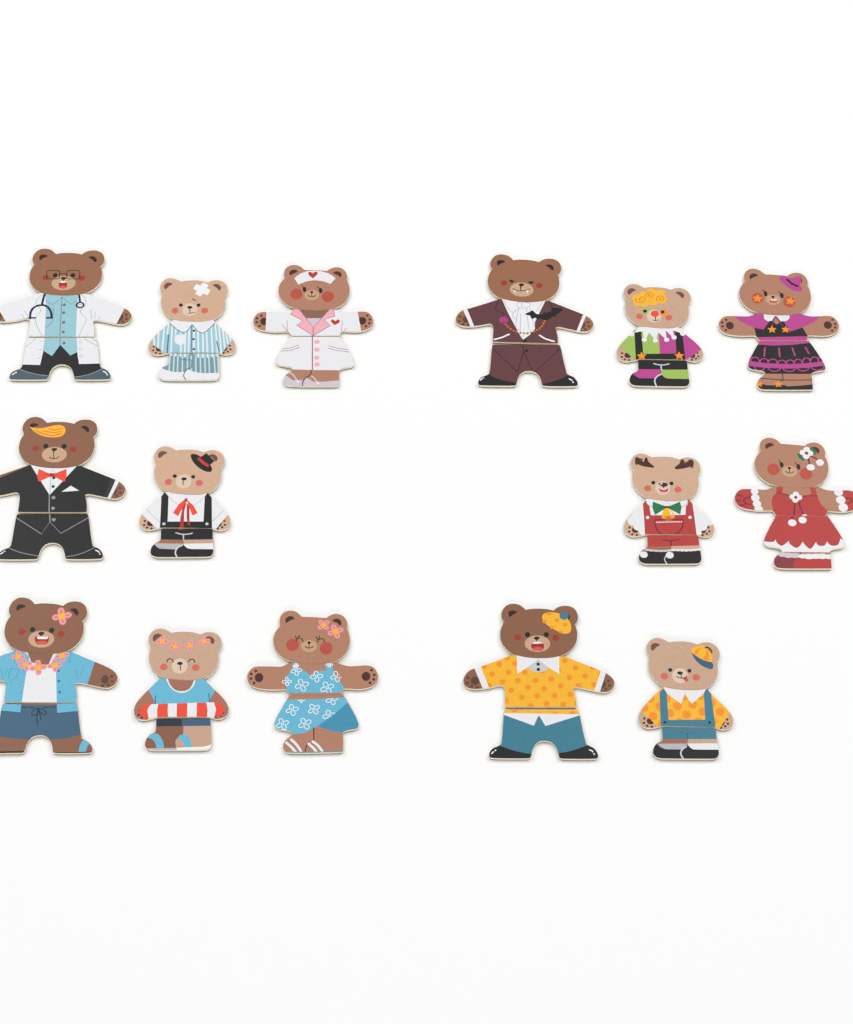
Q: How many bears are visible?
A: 15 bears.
